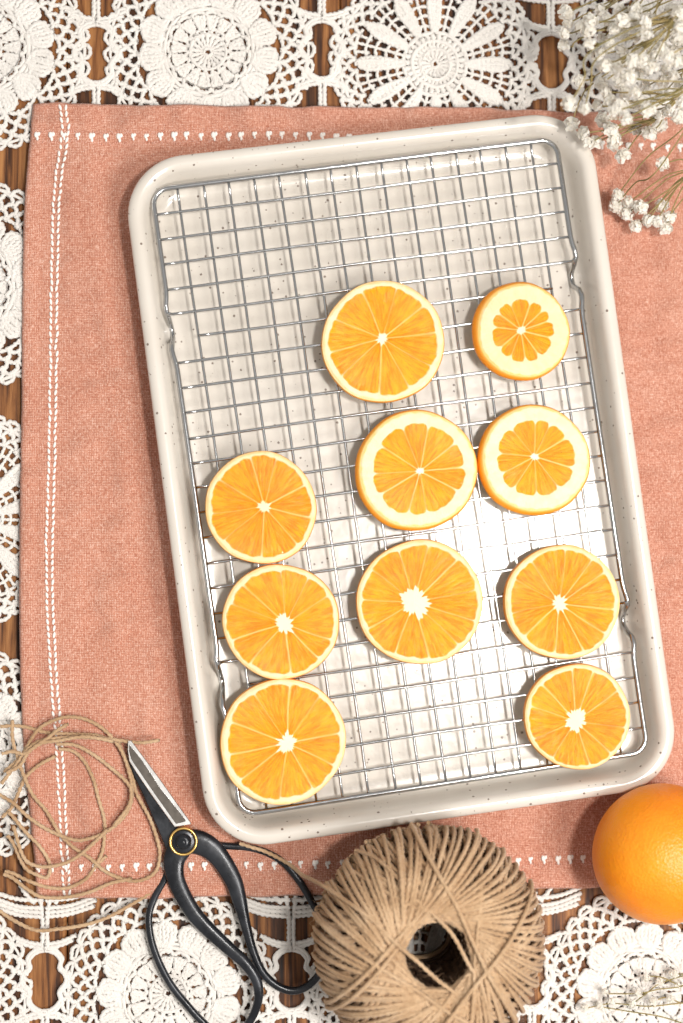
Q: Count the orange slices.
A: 10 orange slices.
